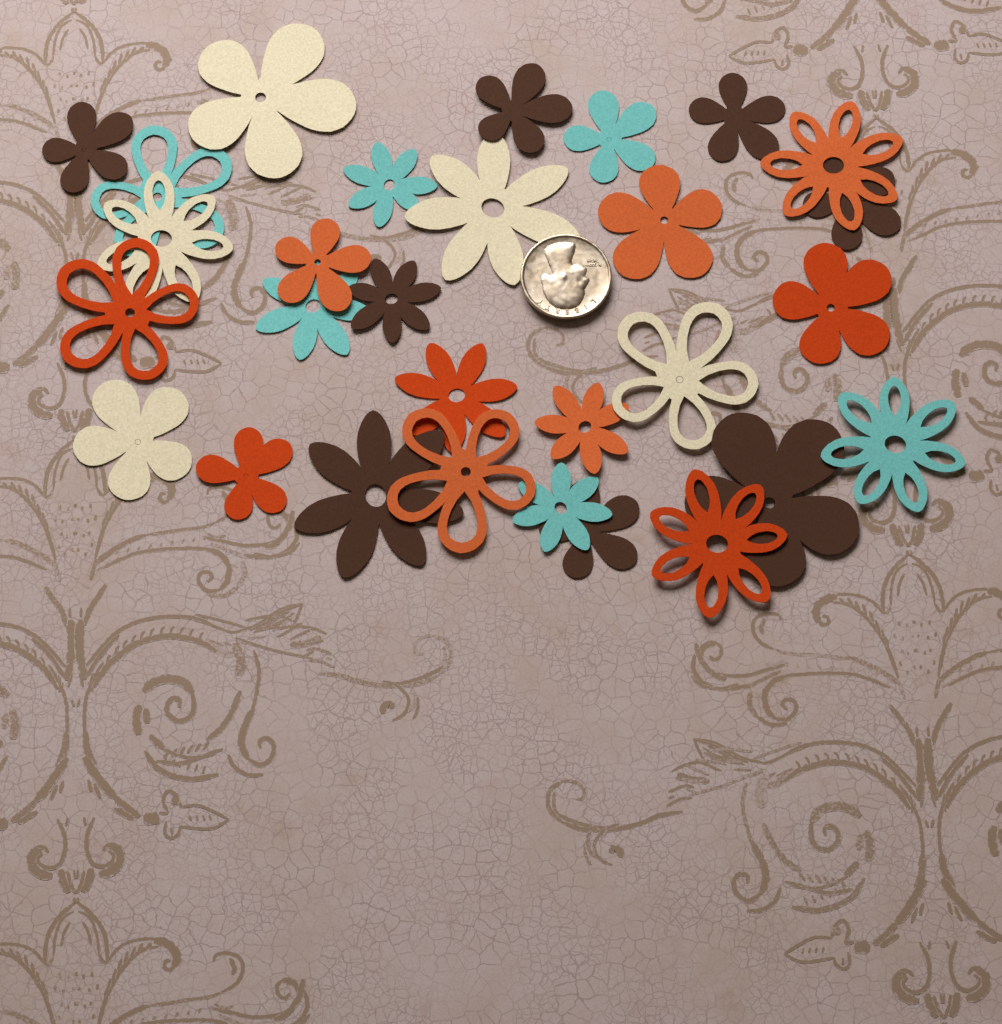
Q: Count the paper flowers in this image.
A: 29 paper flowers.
